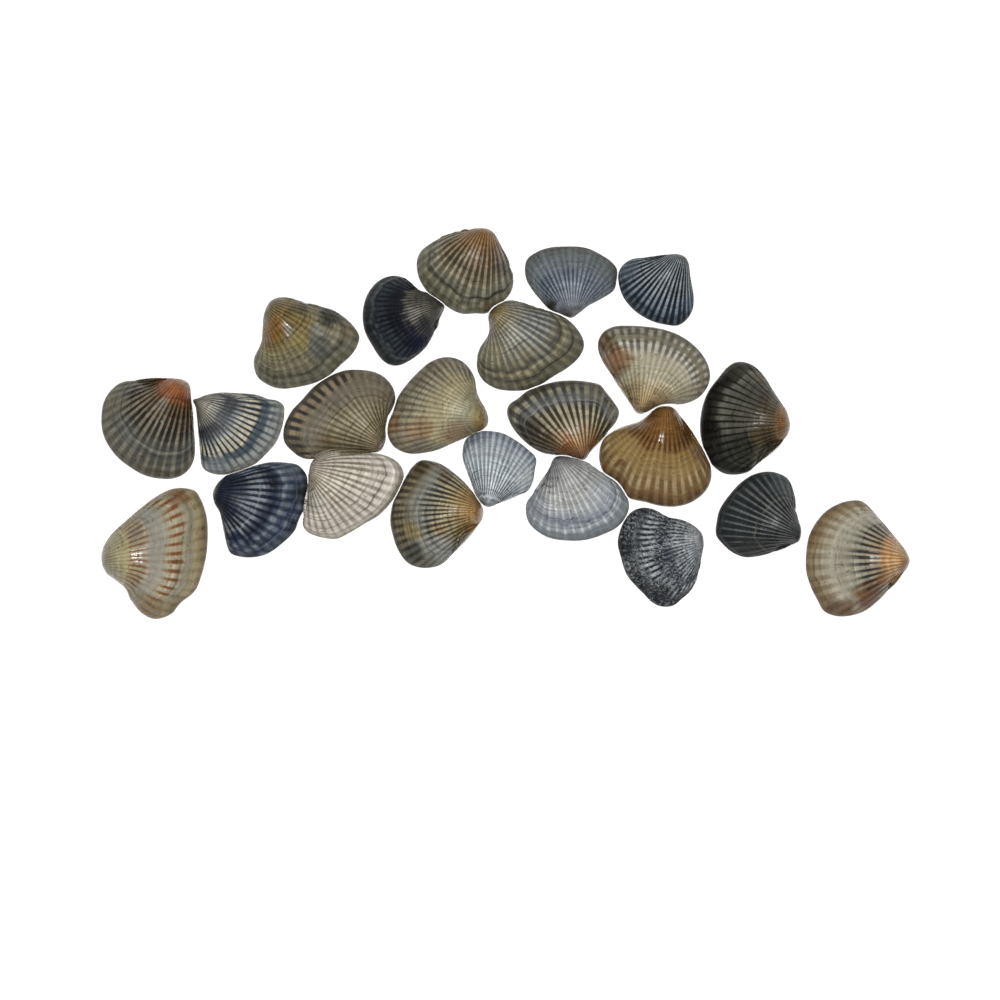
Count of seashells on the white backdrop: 23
